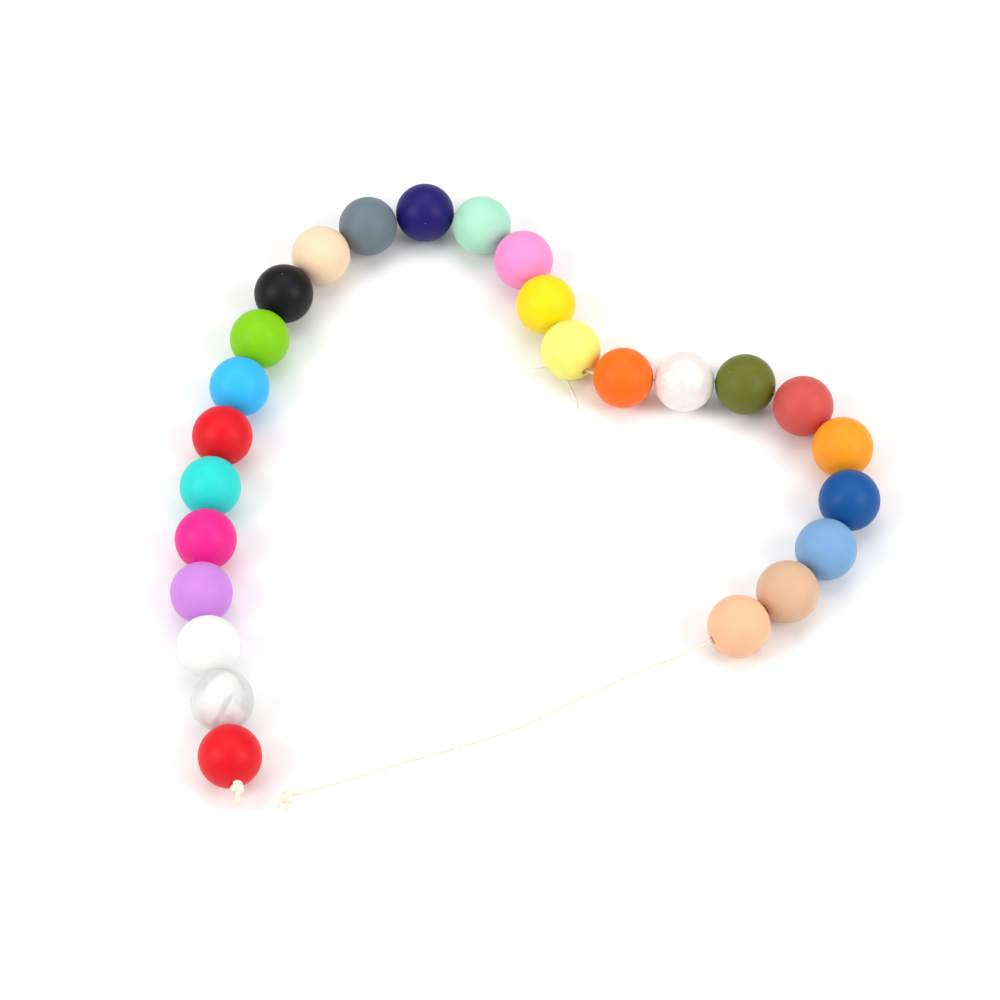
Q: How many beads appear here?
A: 26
